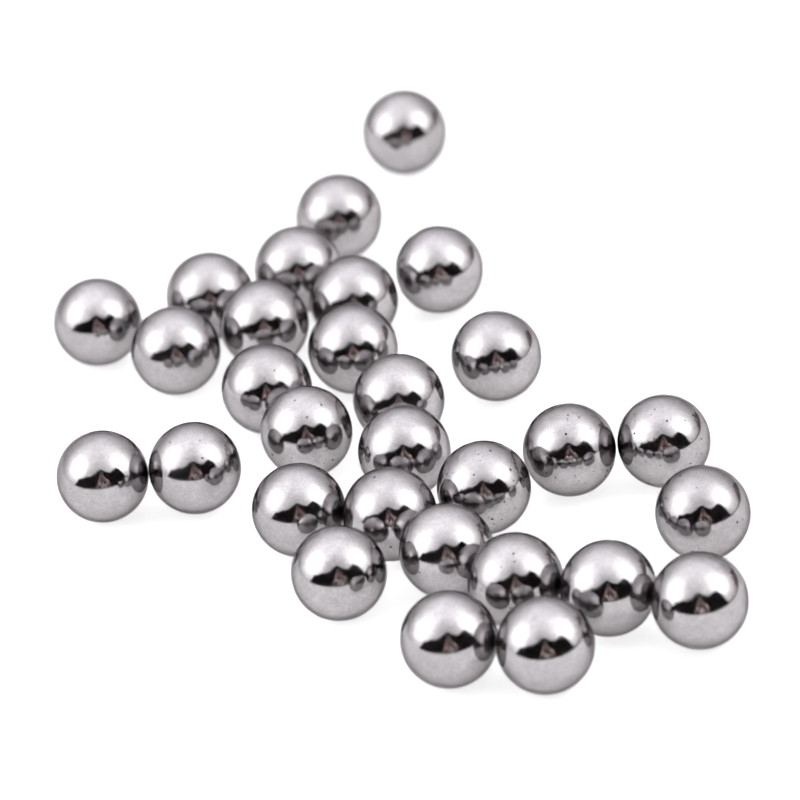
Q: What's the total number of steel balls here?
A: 30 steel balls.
